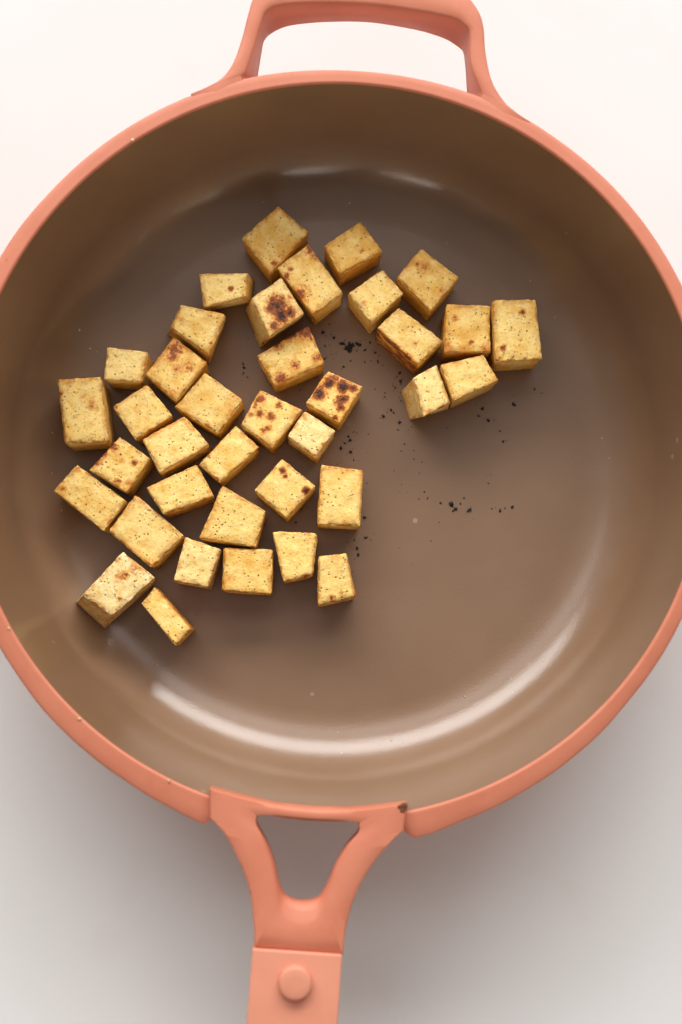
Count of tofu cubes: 37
